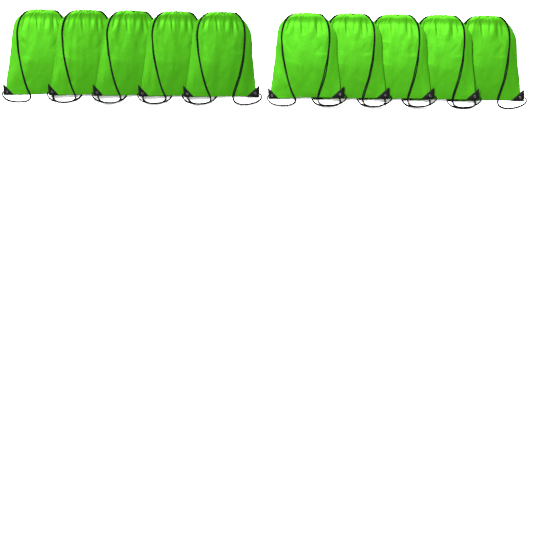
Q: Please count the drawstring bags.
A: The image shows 10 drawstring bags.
